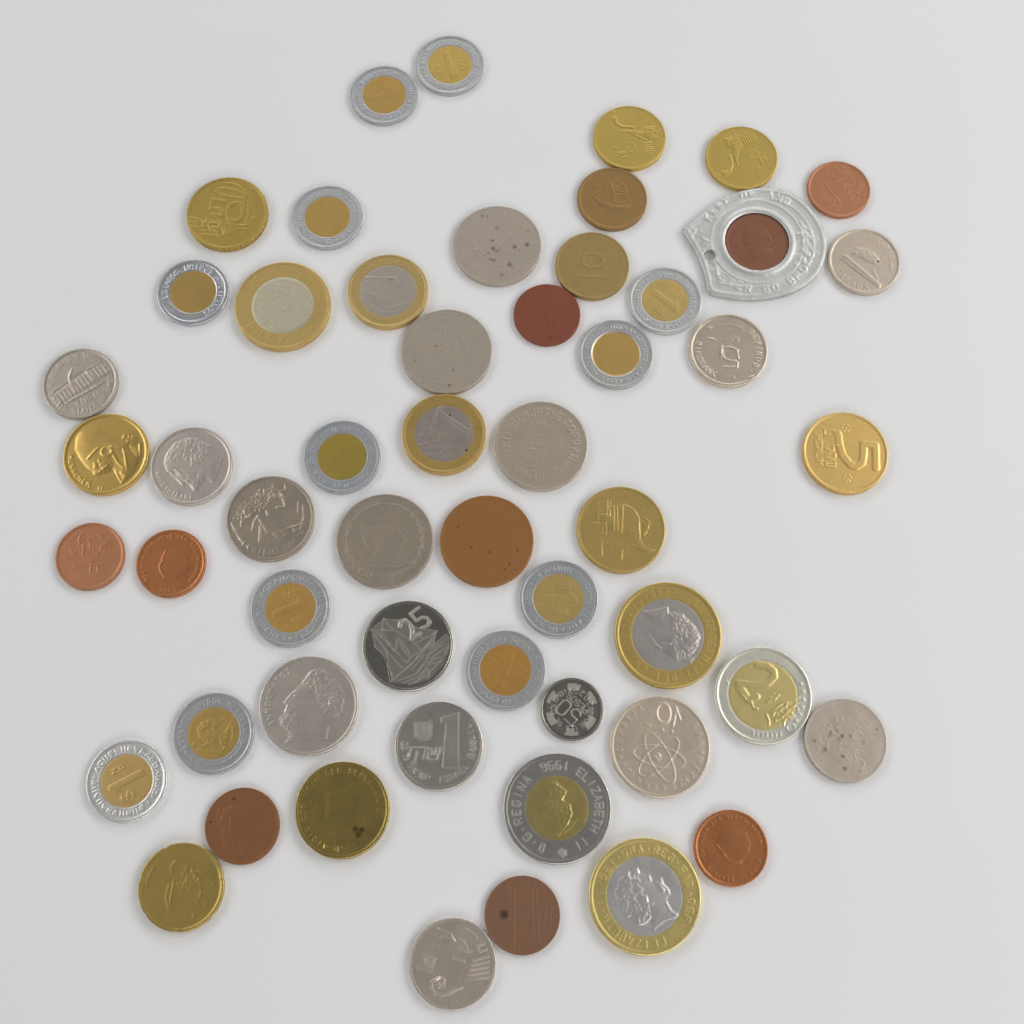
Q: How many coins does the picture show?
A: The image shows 54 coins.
